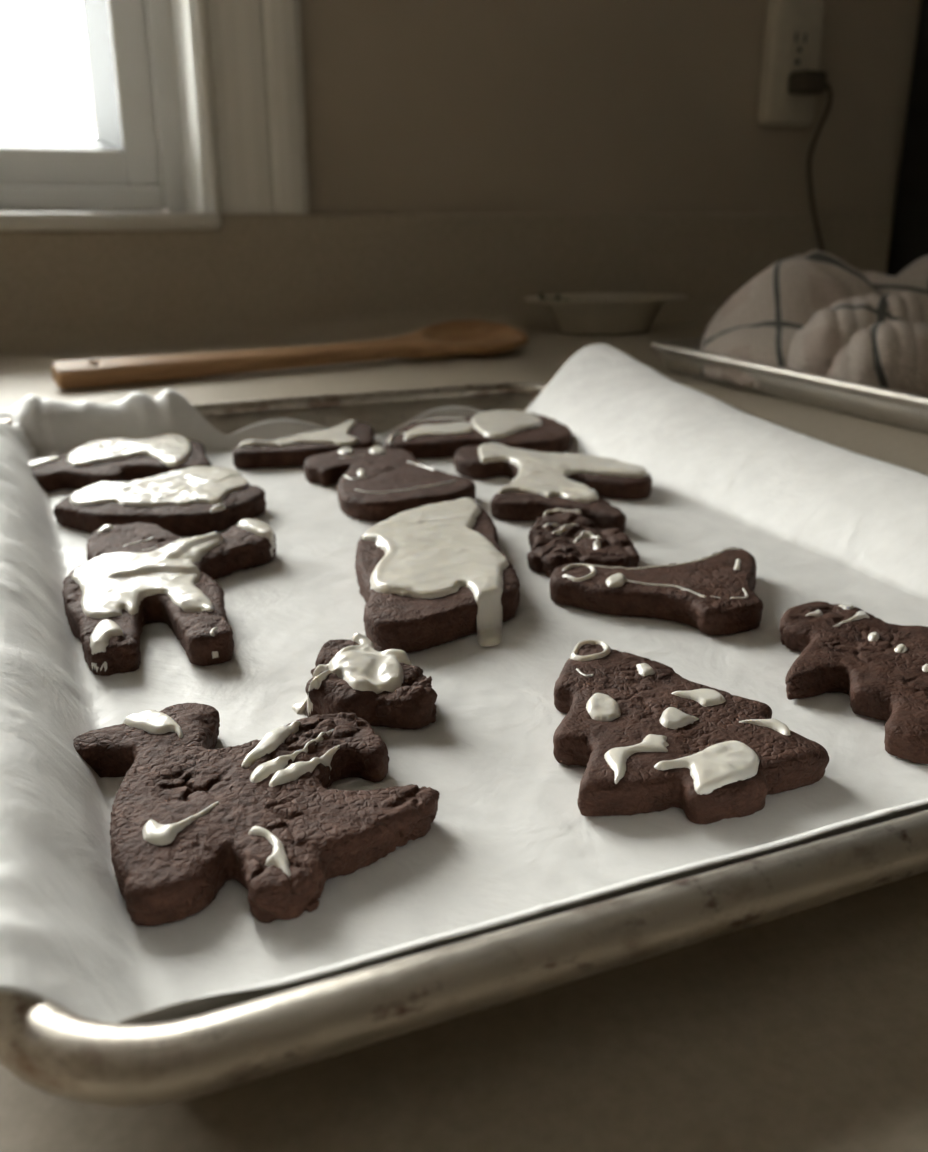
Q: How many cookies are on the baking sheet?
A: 14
